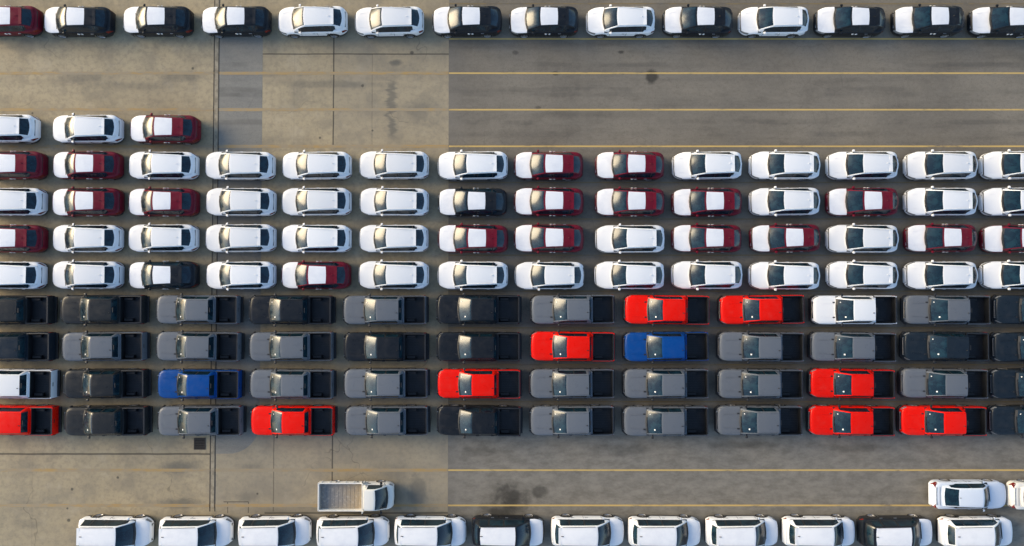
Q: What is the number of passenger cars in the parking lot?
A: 87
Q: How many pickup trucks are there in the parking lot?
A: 49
